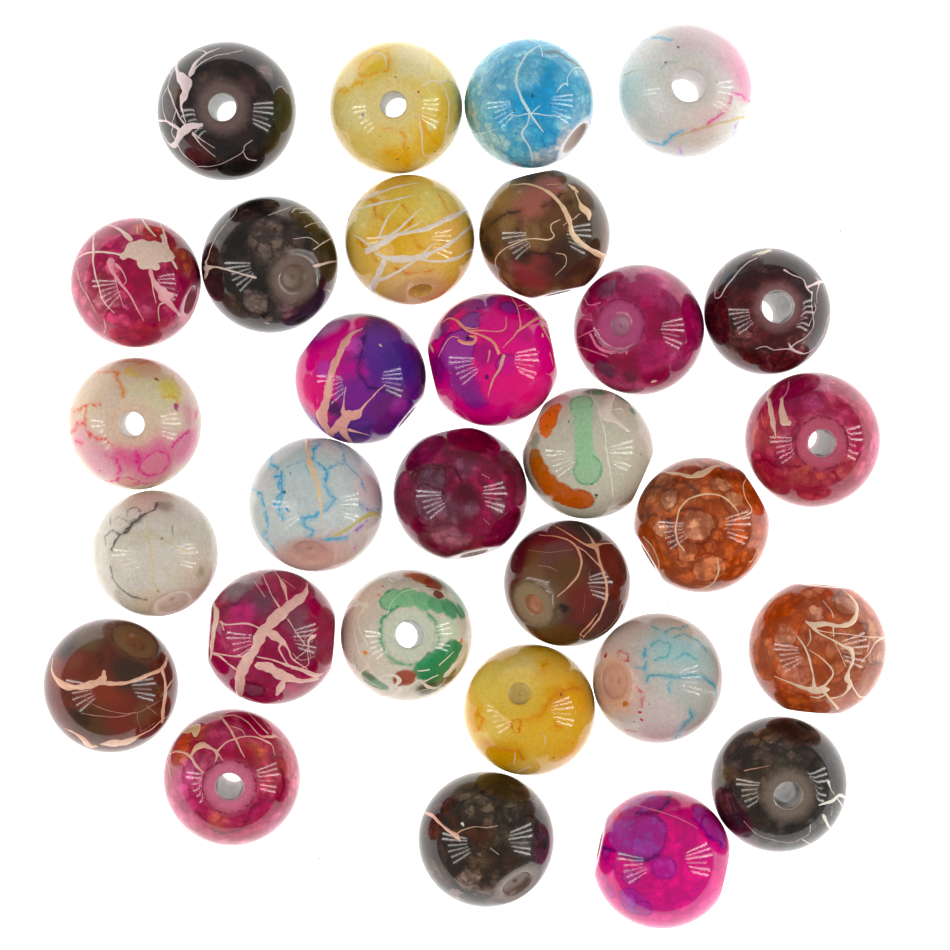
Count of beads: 30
